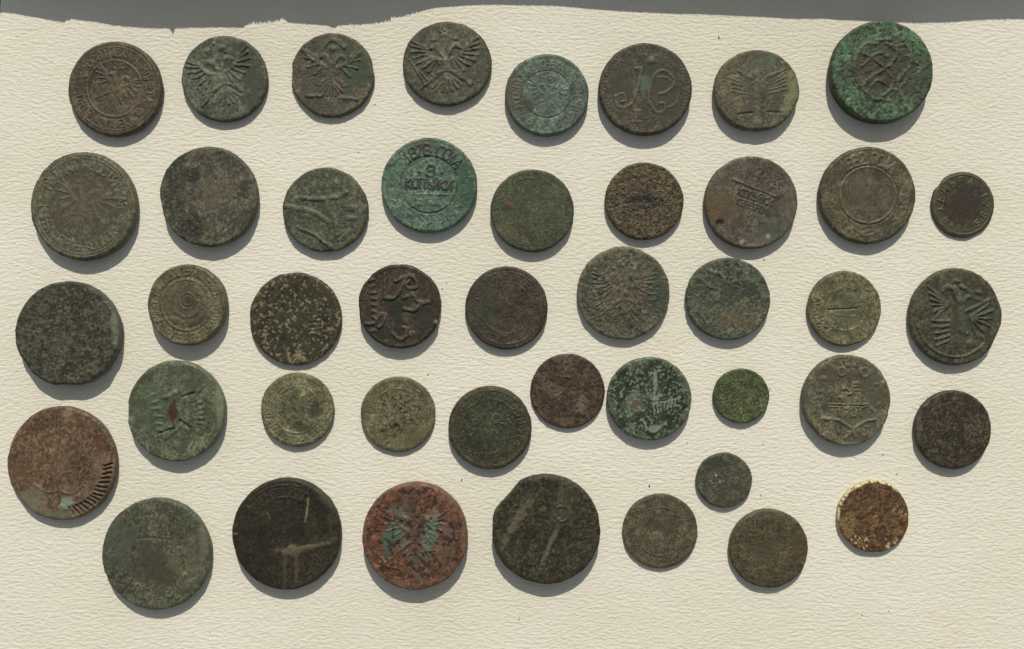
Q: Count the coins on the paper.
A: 44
